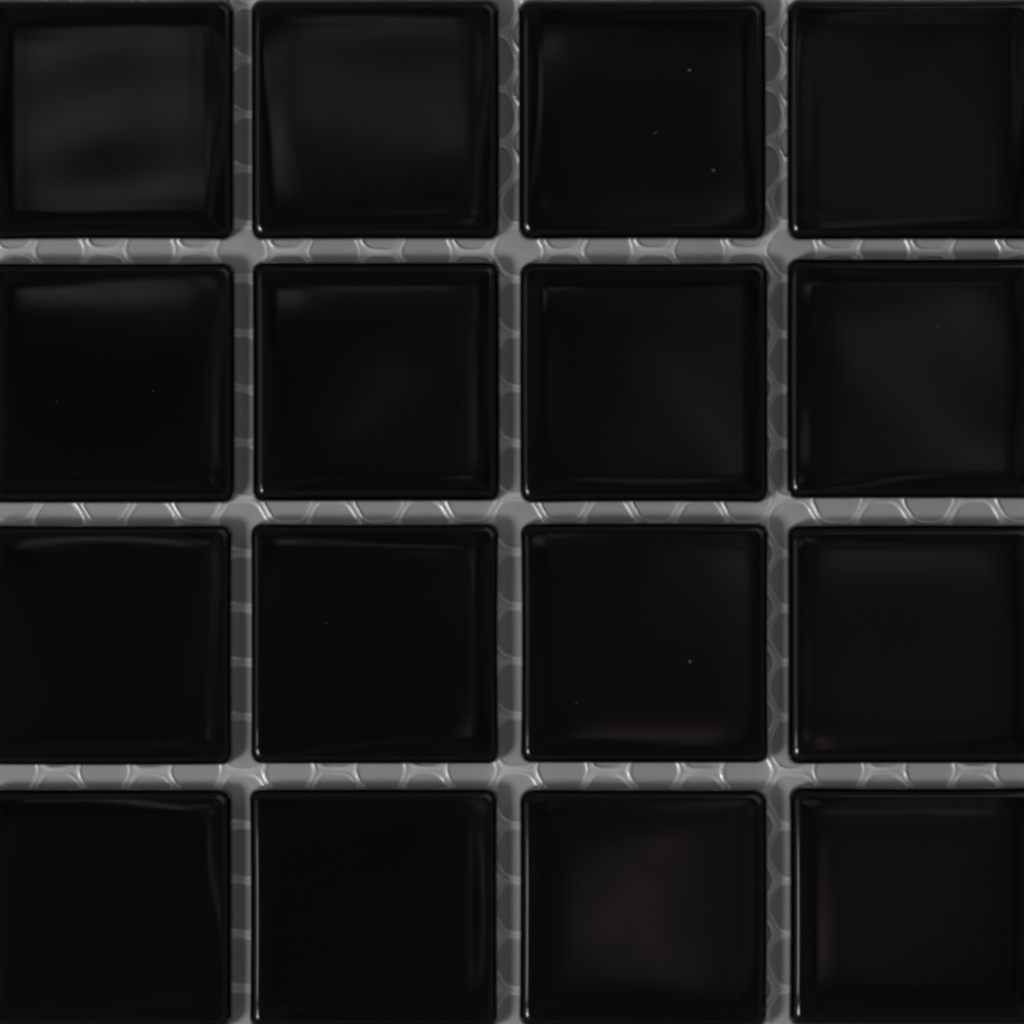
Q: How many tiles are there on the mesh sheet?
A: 16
